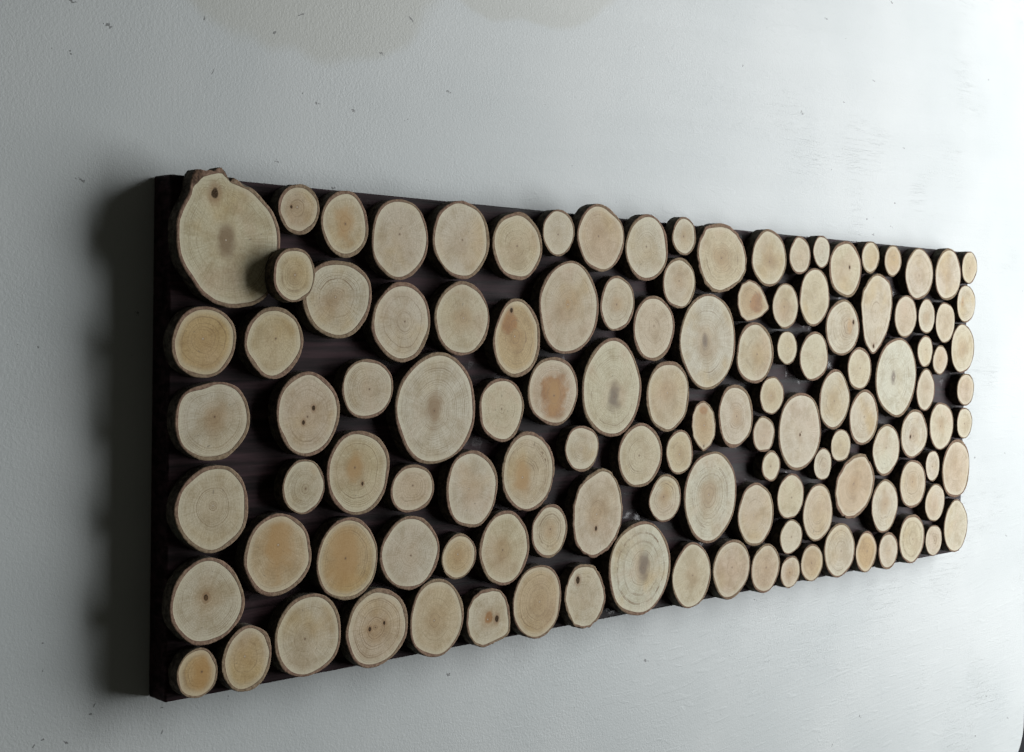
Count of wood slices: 122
